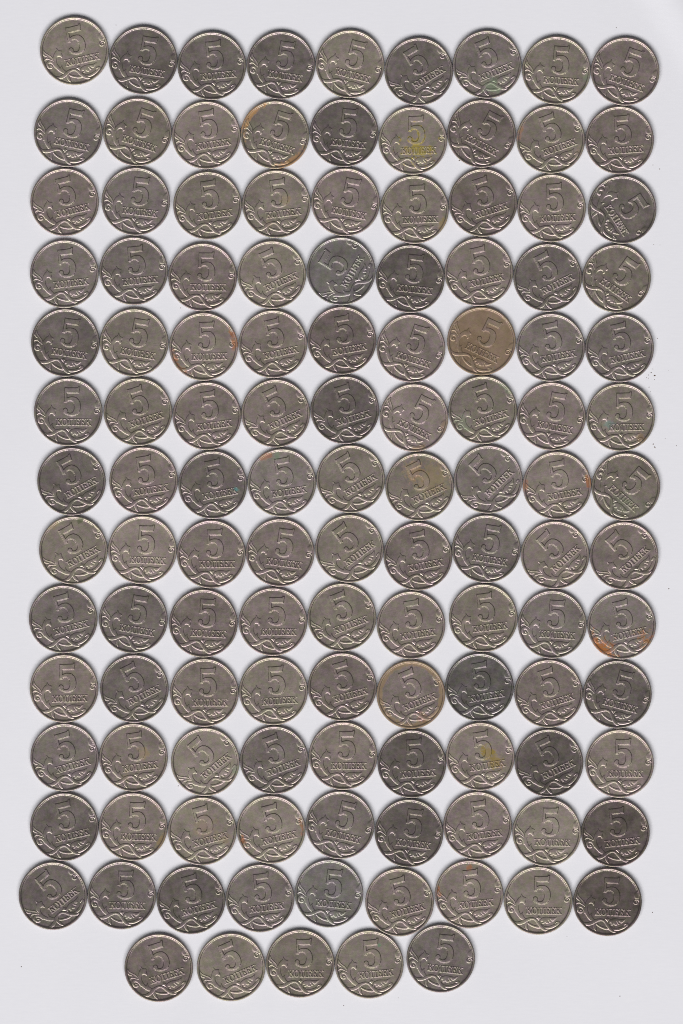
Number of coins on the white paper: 122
